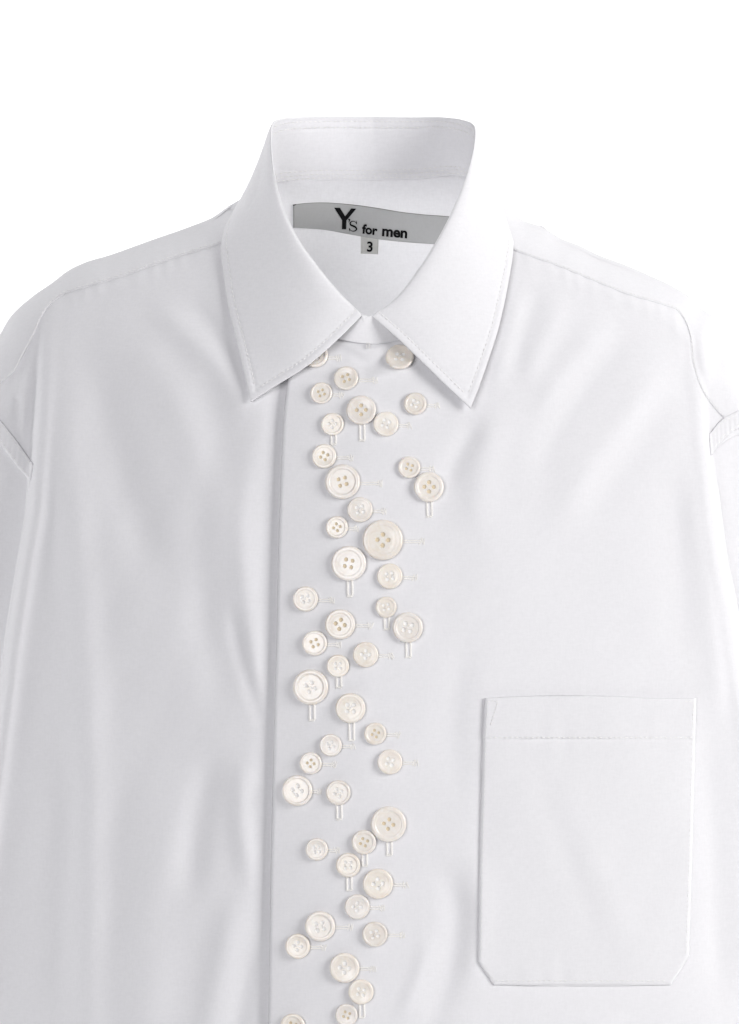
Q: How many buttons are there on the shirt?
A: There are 45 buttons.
